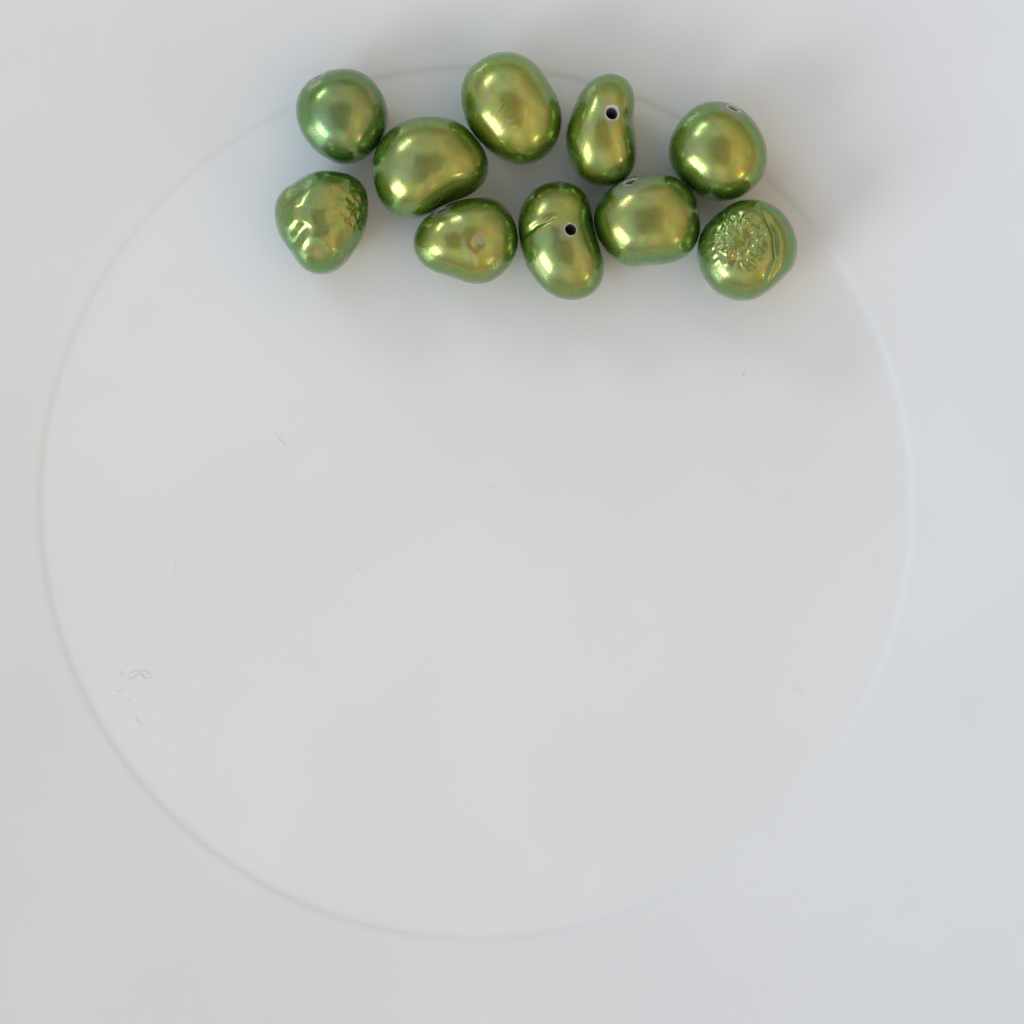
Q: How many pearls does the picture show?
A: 10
